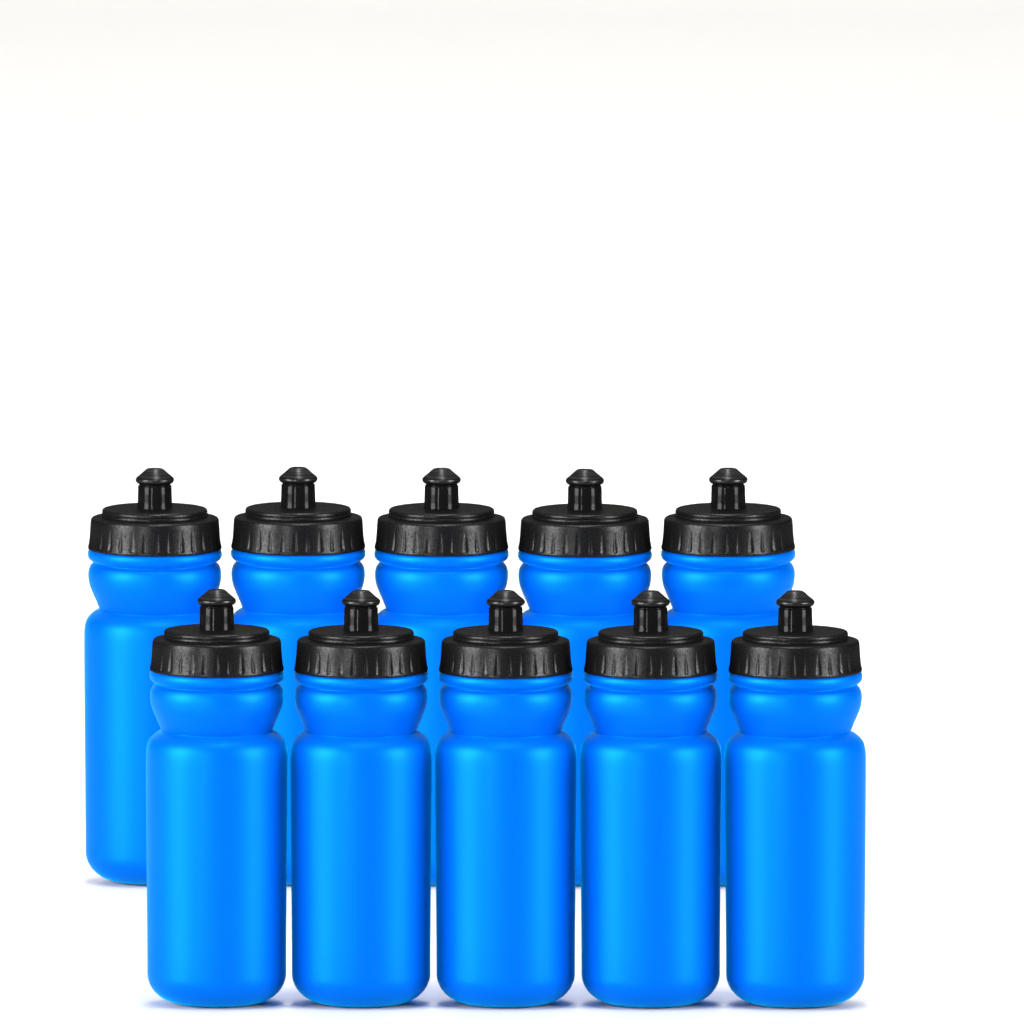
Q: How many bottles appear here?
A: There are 10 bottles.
